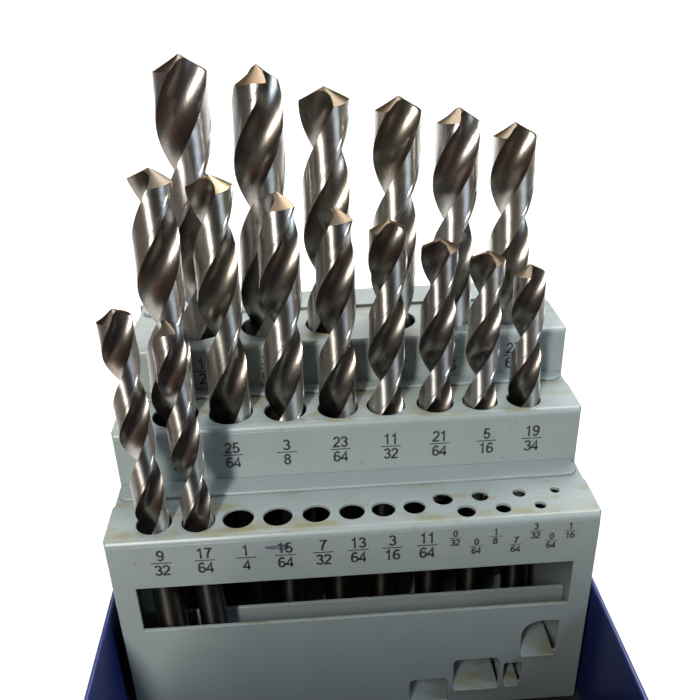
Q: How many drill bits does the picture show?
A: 16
